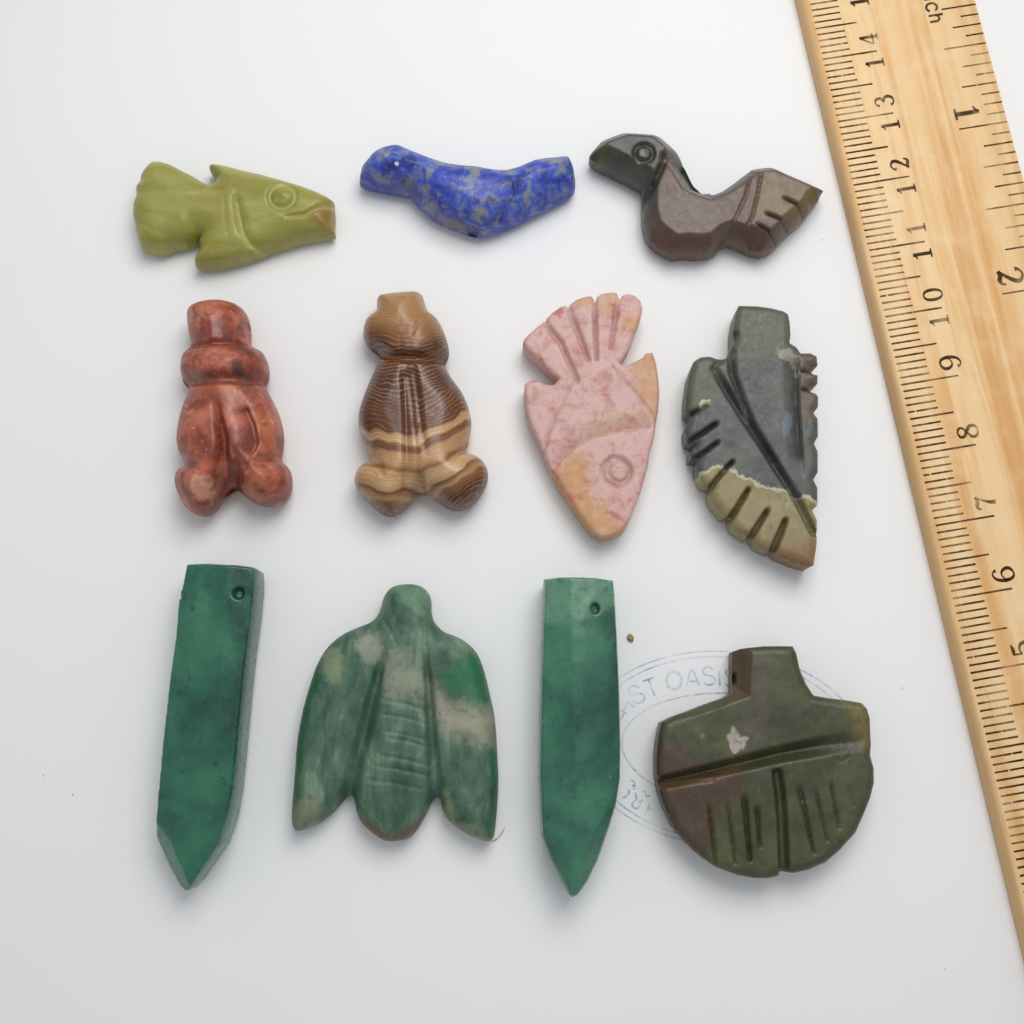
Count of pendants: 11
